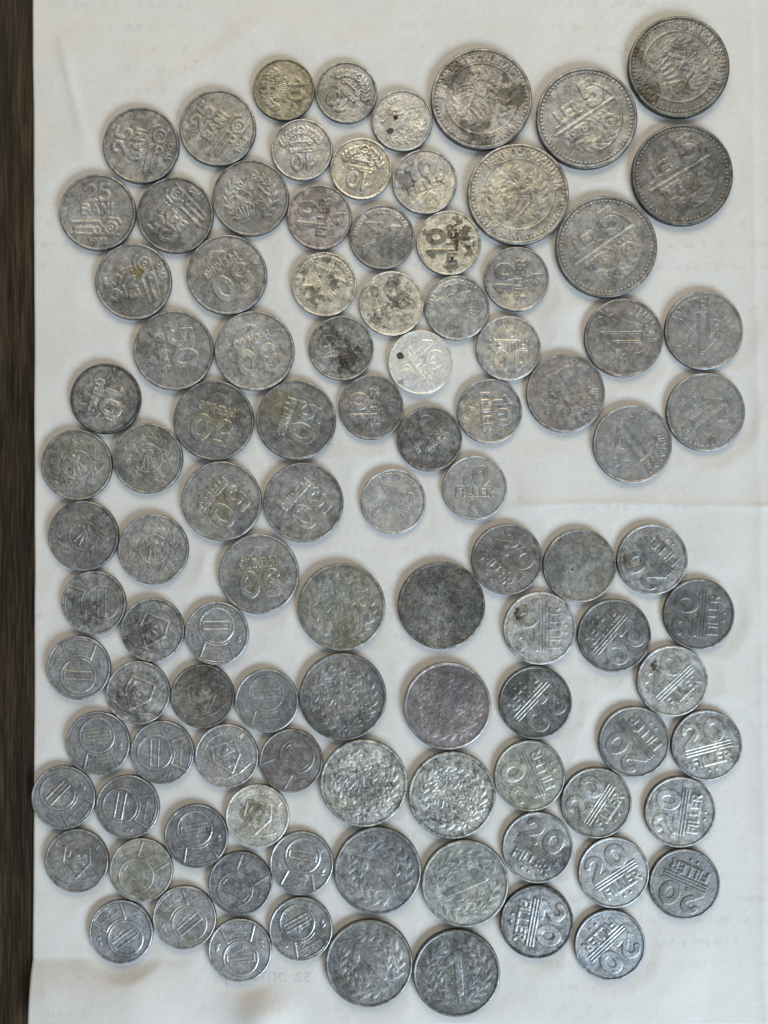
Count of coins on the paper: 102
